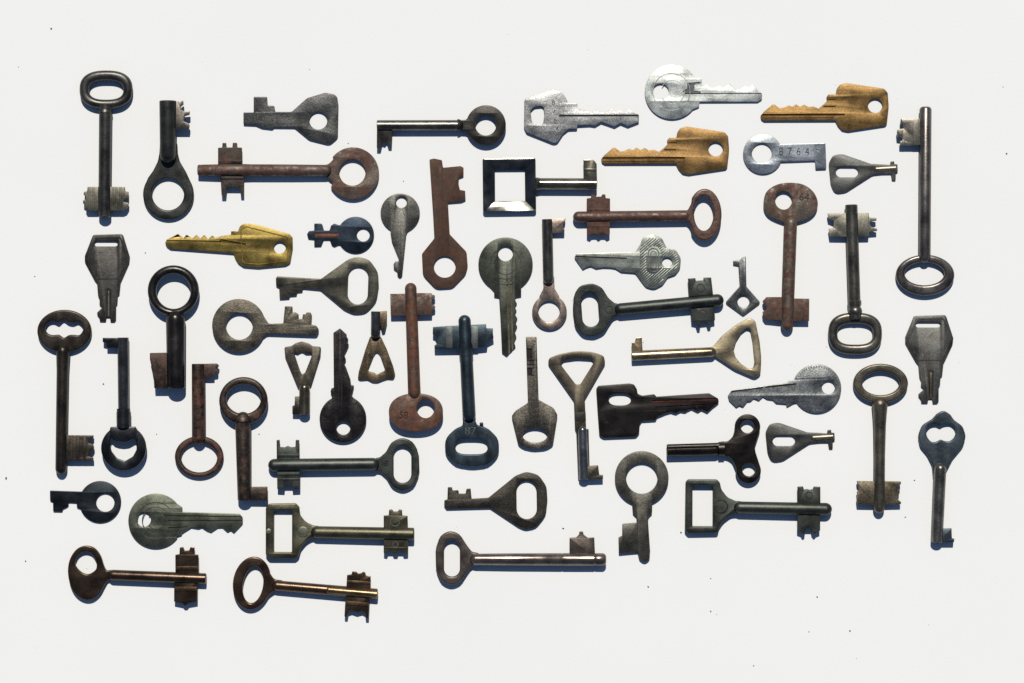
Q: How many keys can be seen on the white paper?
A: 58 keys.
